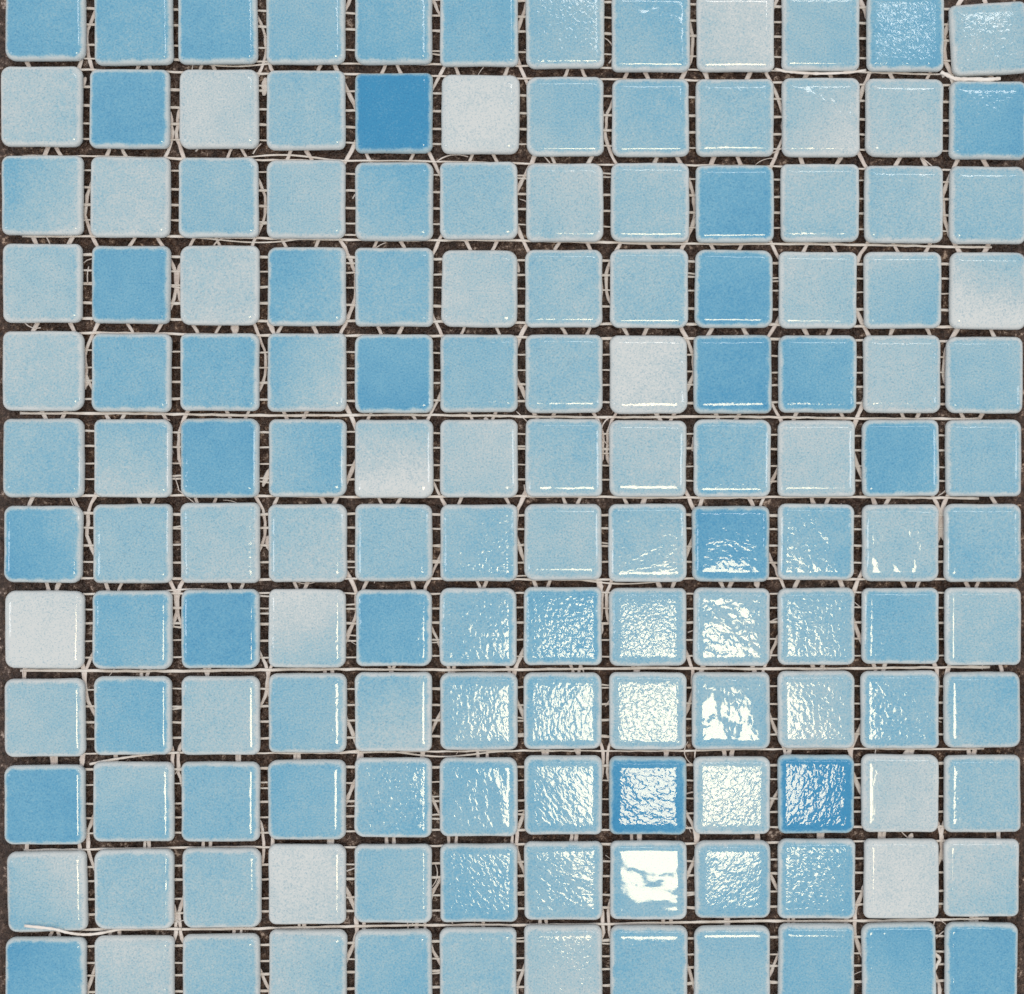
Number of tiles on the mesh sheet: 144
